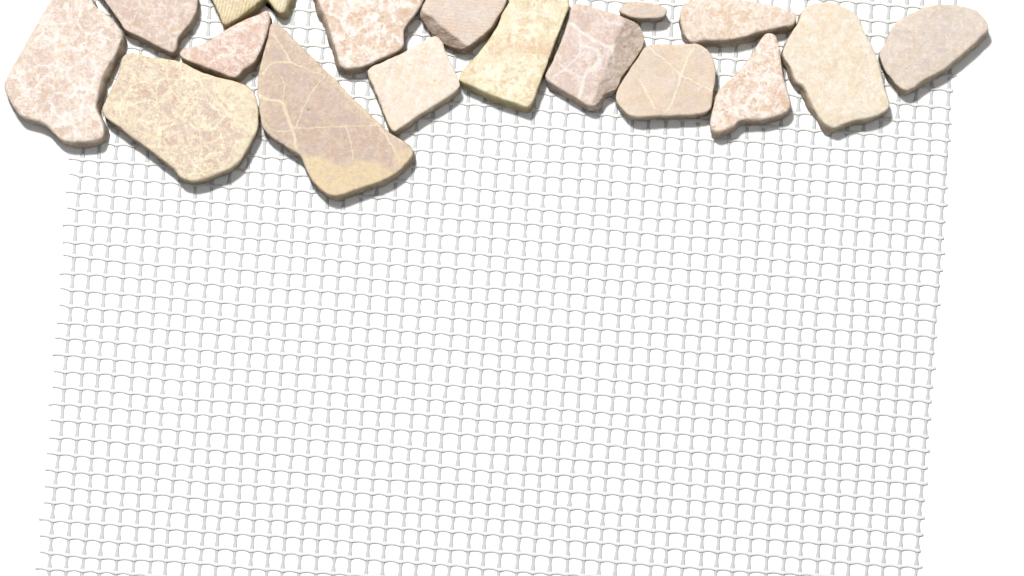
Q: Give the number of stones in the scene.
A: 17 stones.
